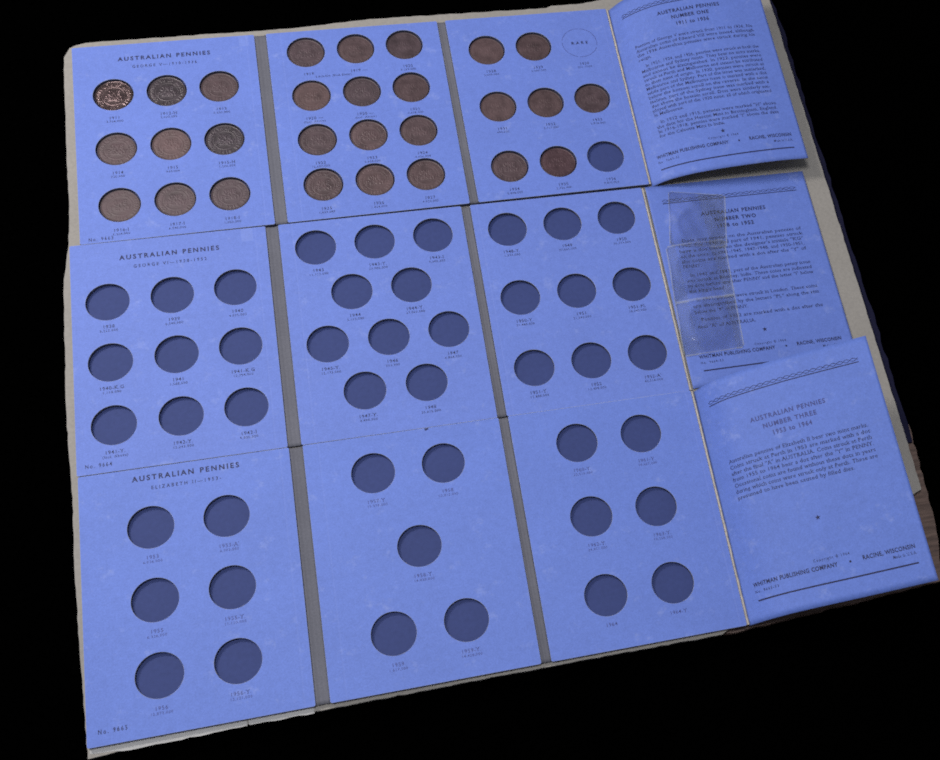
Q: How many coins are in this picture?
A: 28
